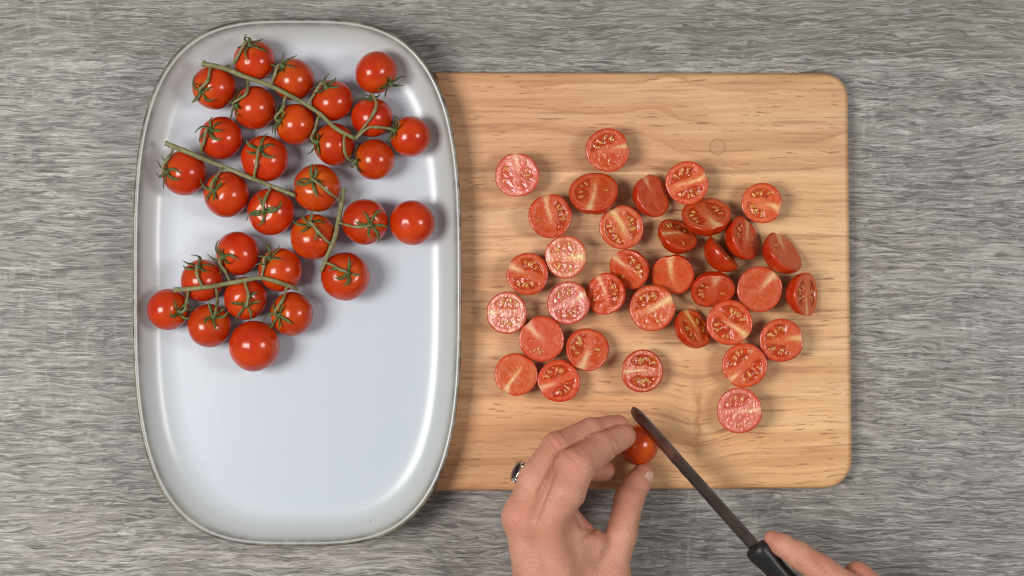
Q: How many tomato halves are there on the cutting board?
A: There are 34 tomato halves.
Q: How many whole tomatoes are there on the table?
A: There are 30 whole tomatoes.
